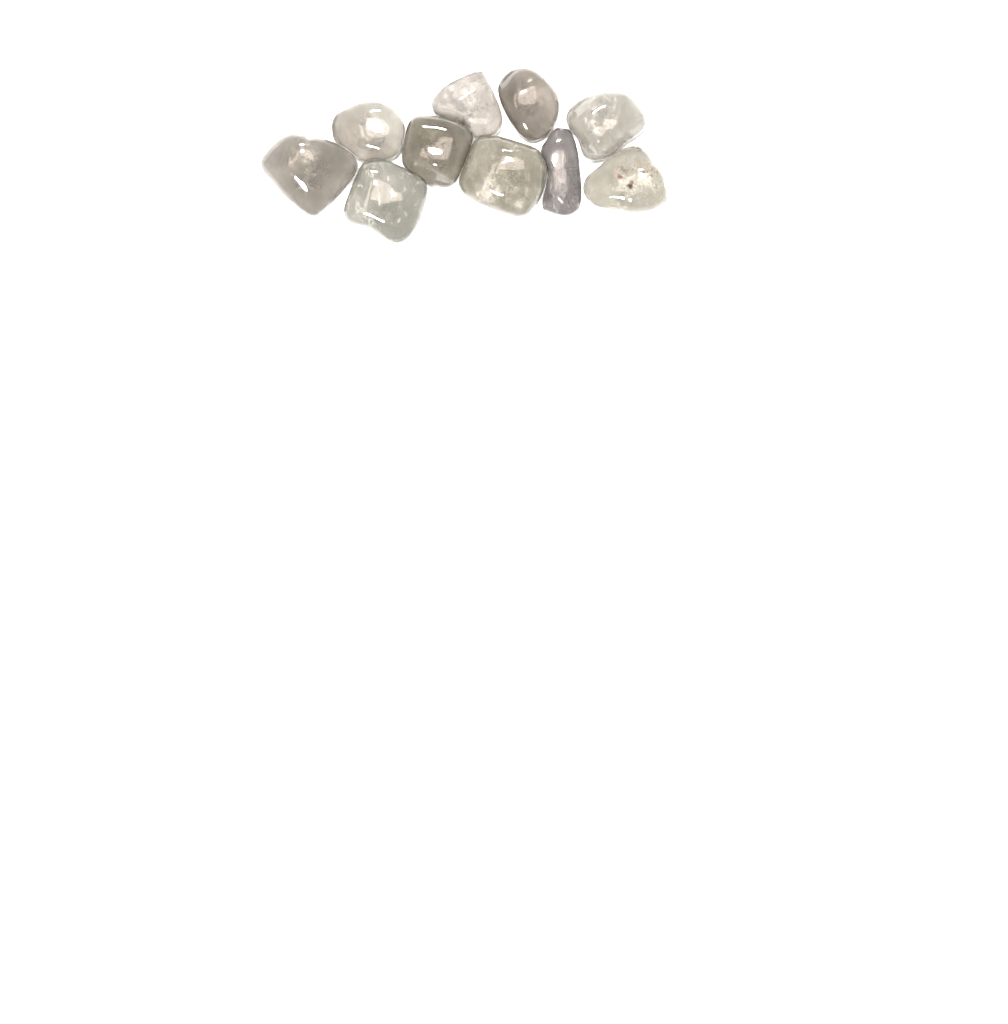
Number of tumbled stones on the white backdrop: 10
